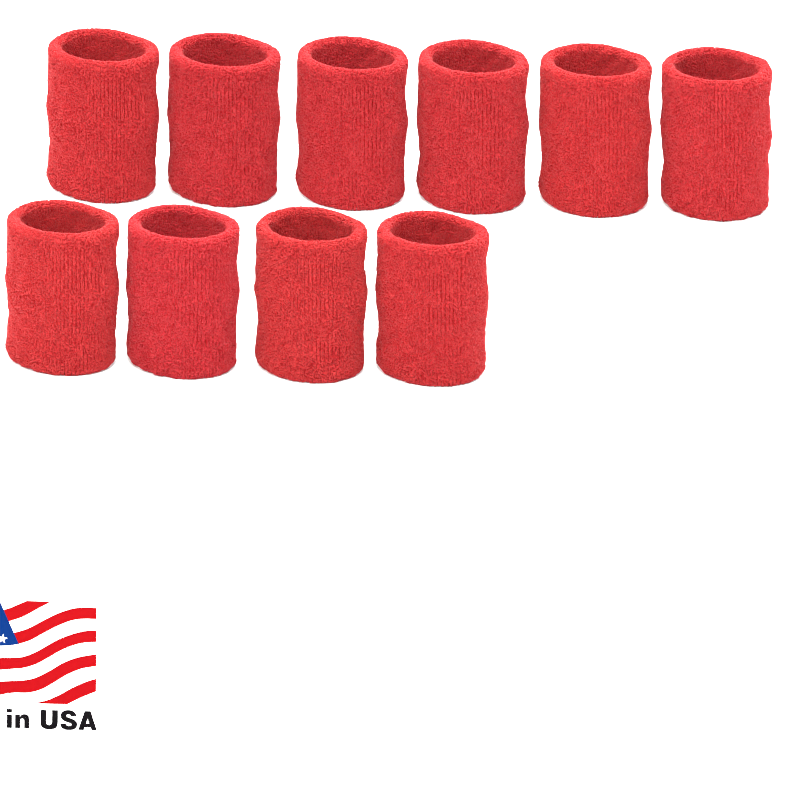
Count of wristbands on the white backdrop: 10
